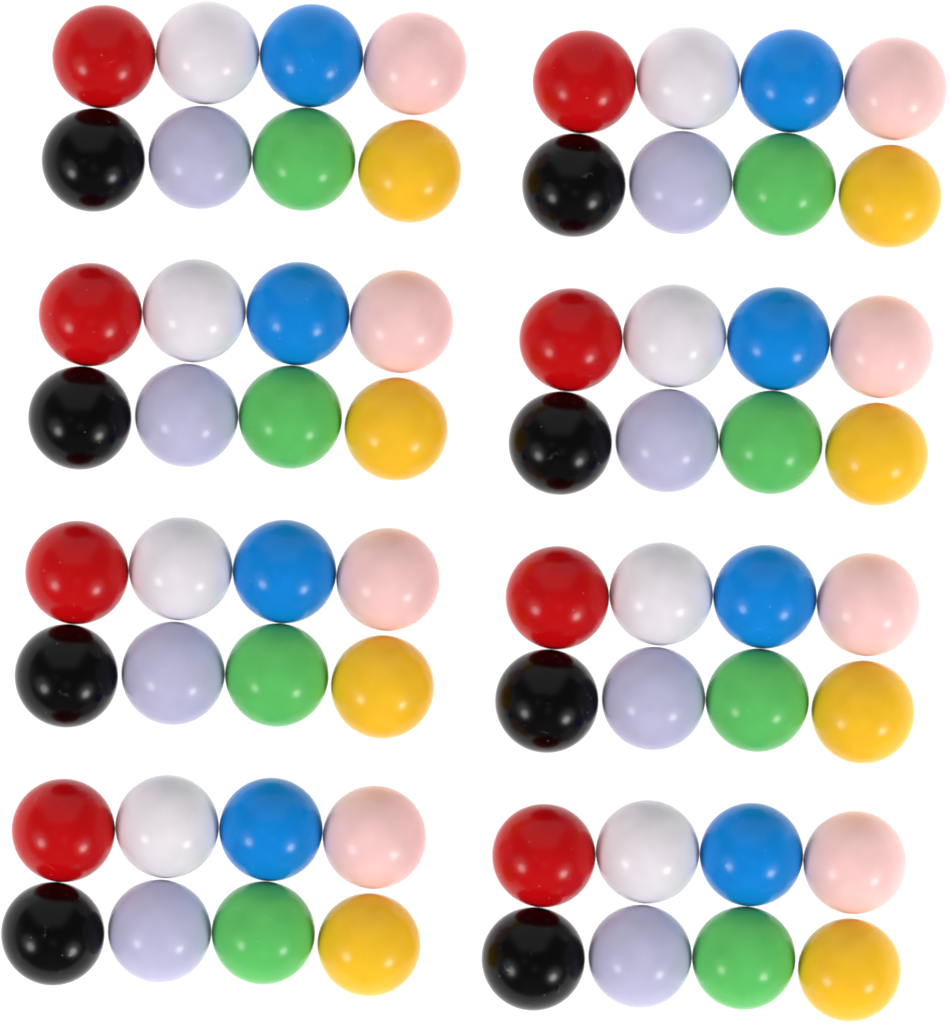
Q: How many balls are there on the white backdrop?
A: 64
